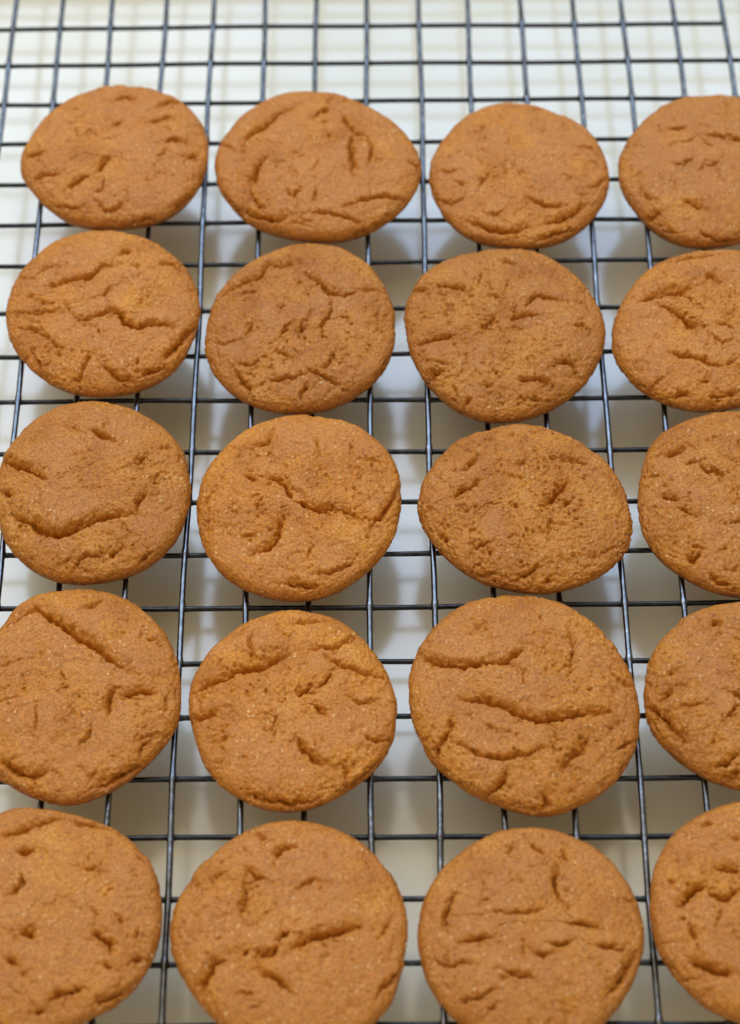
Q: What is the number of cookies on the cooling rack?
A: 20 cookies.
